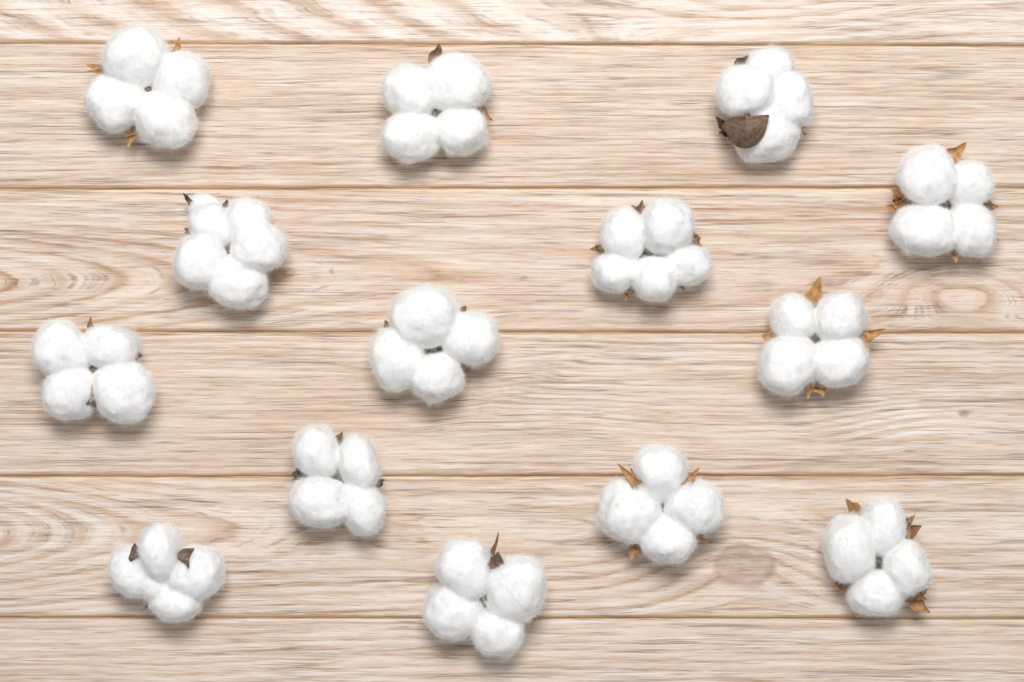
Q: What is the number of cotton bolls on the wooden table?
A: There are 14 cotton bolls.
